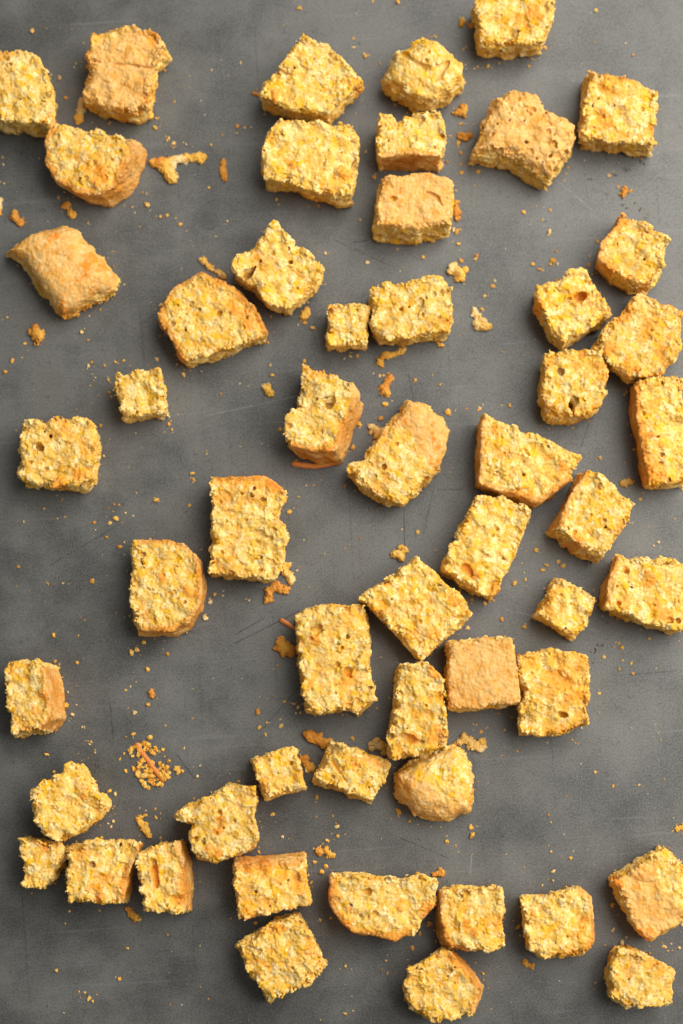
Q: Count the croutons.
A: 54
